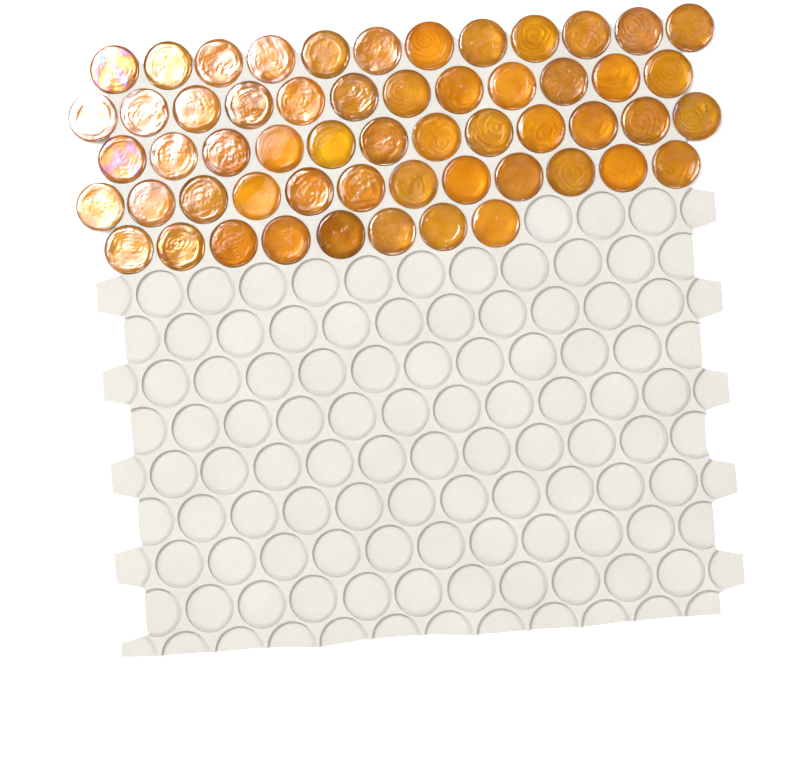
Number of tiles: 56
